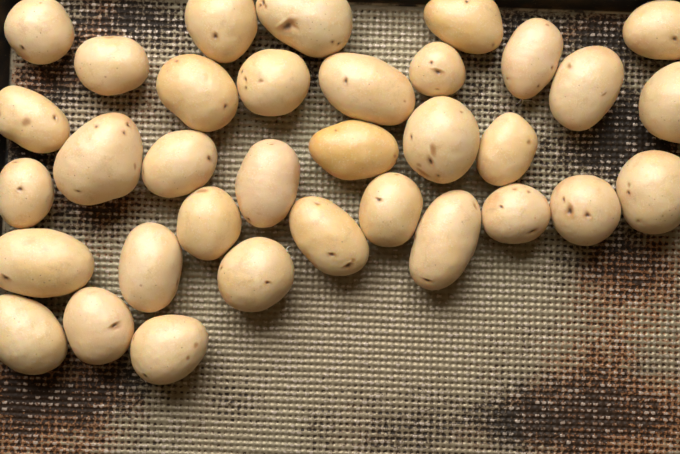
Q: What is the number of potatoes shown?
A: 34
